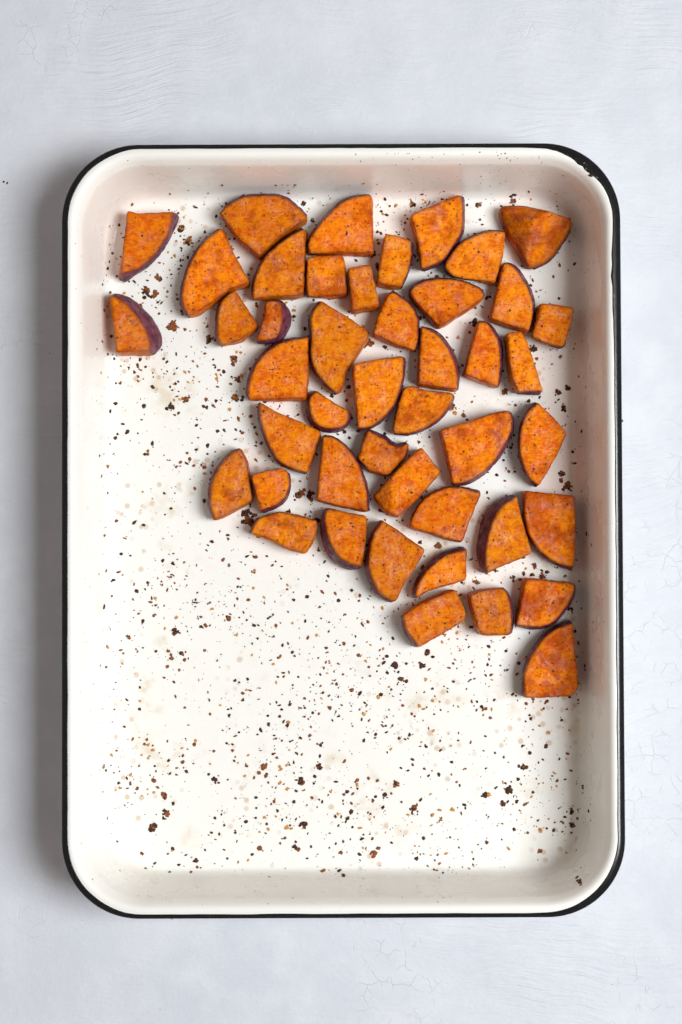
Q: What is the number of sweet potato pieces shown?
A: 45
